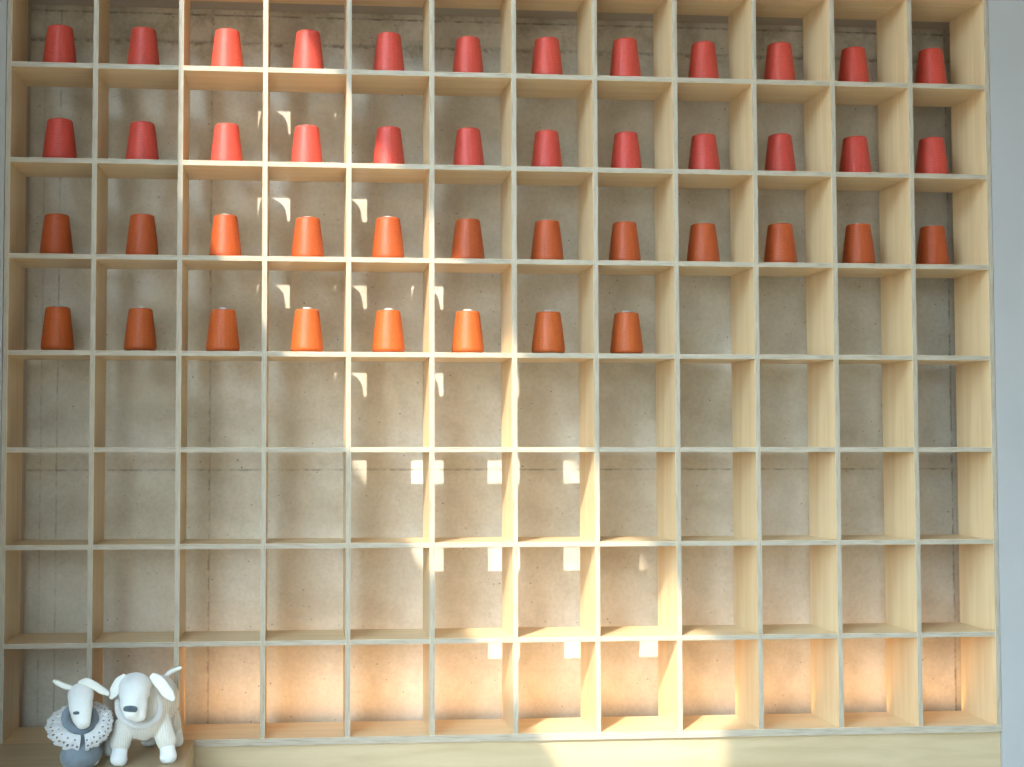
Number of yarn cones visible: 44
